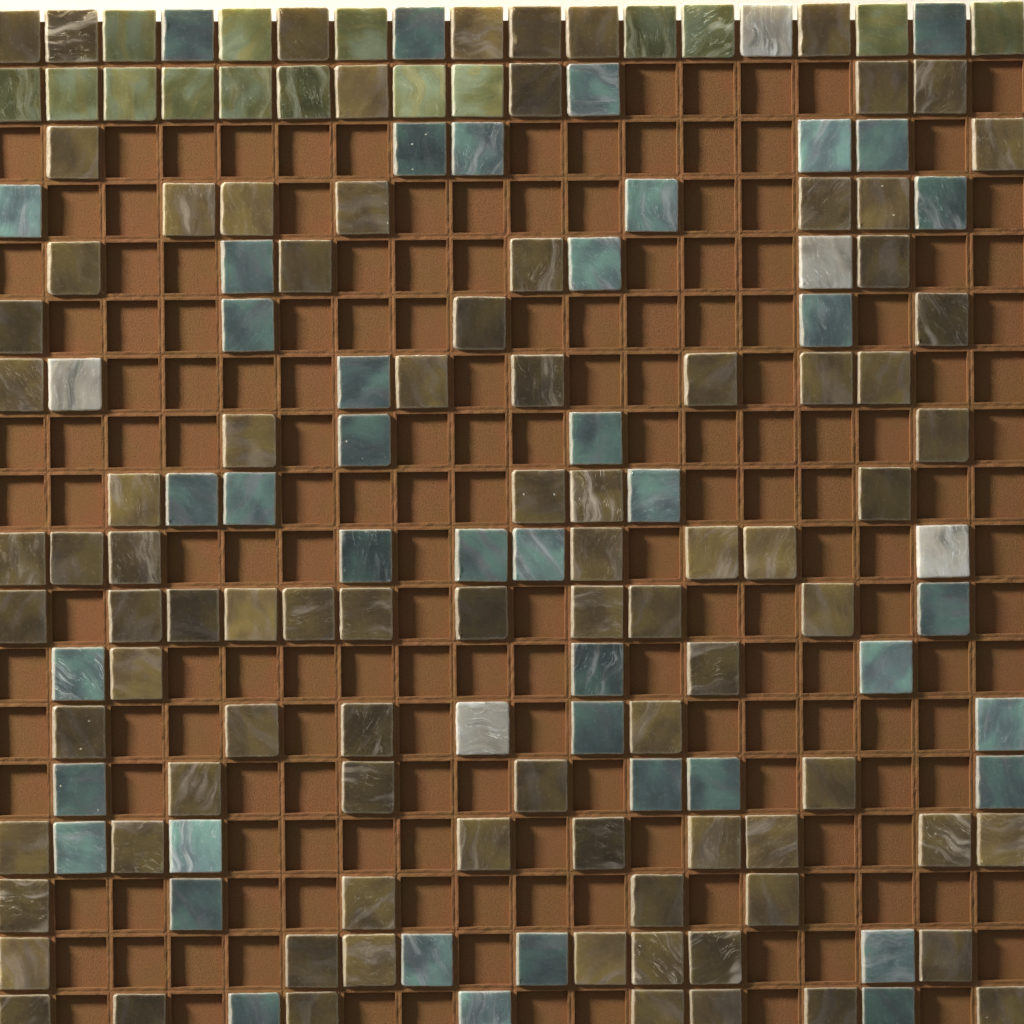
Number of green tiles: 15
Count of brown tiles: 89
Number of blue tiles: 43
